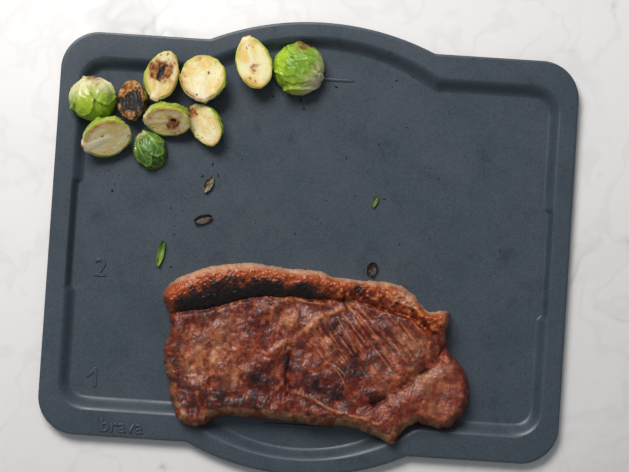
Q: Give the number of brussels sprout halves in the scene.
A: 10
